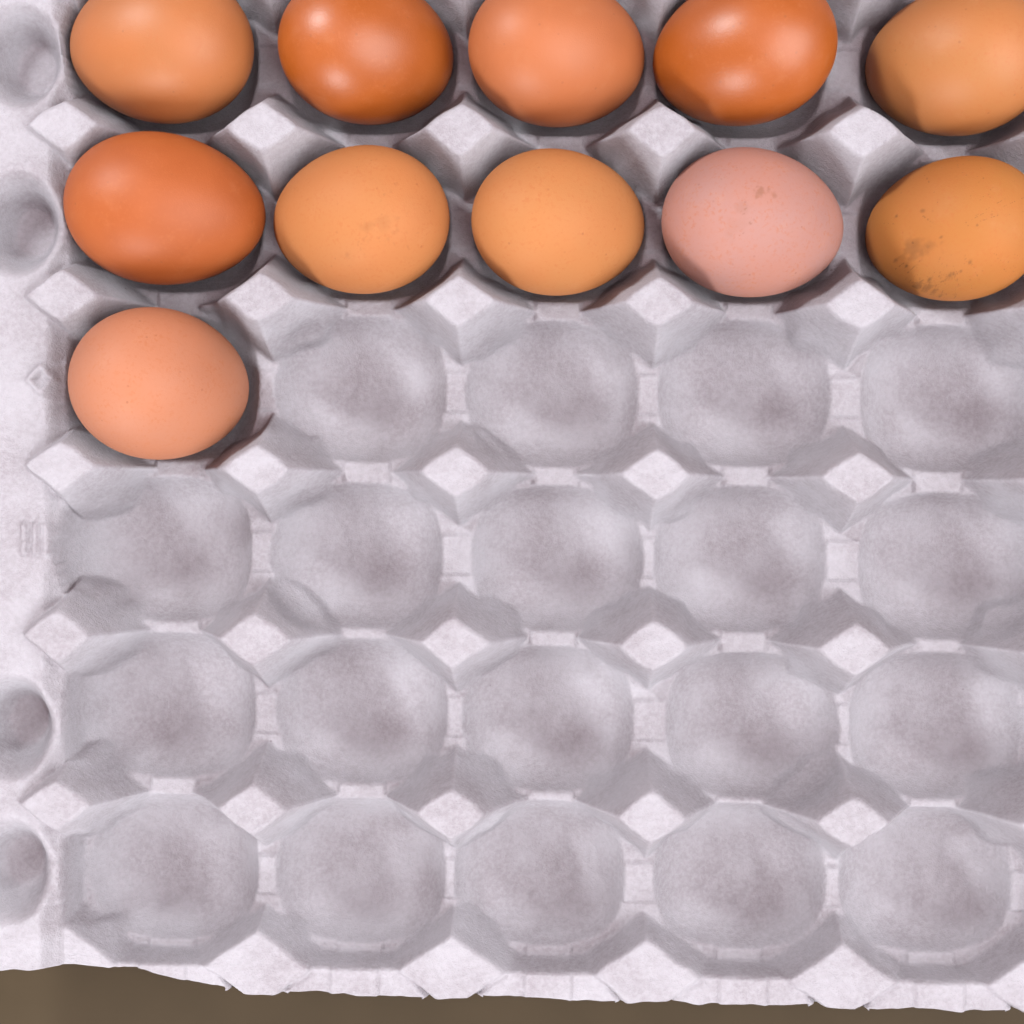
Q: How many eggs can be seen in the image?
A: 11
